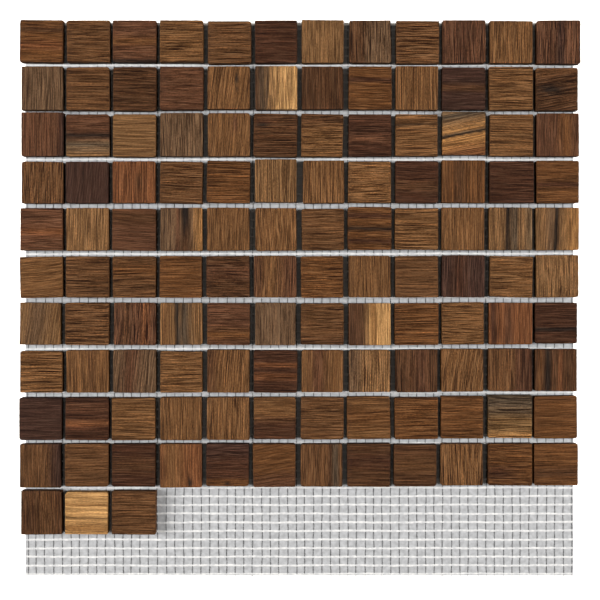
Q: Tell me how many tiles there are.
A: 123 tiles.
